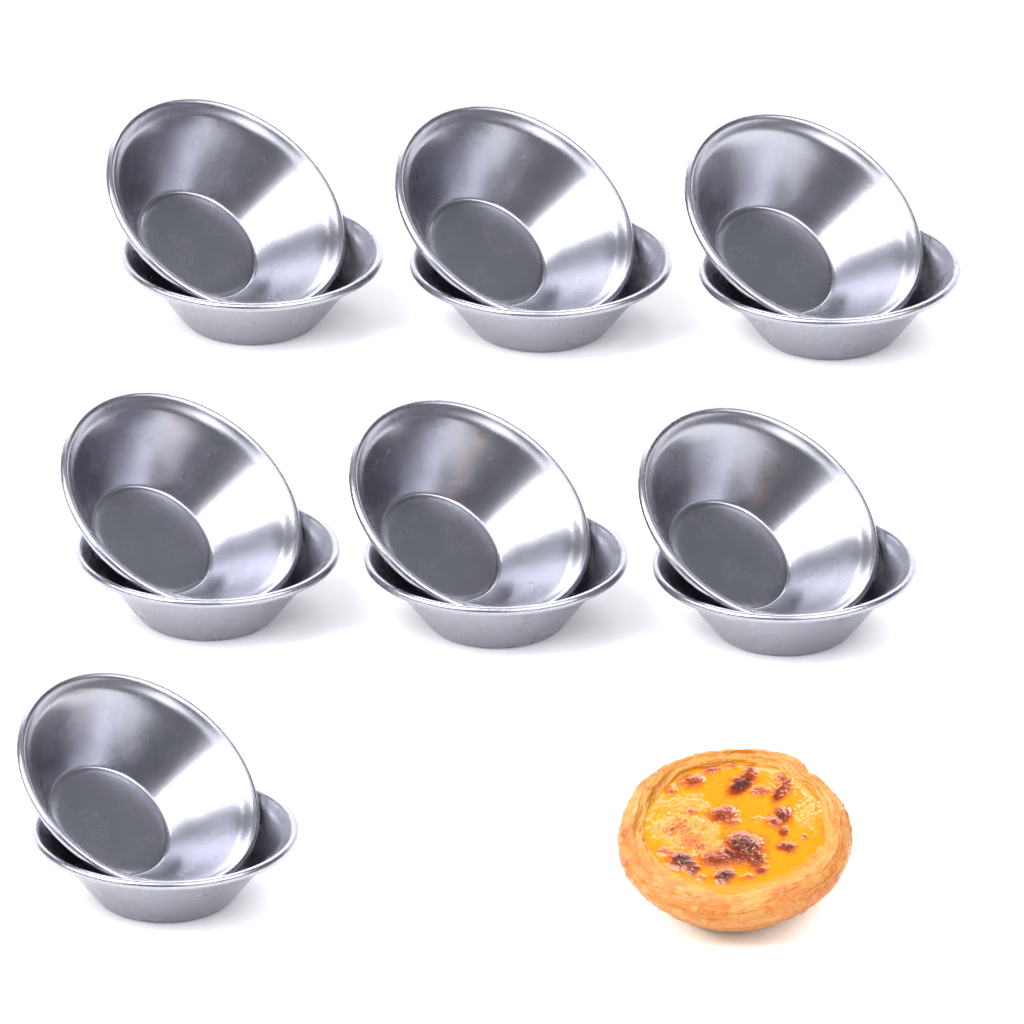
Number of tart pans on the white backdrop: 14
